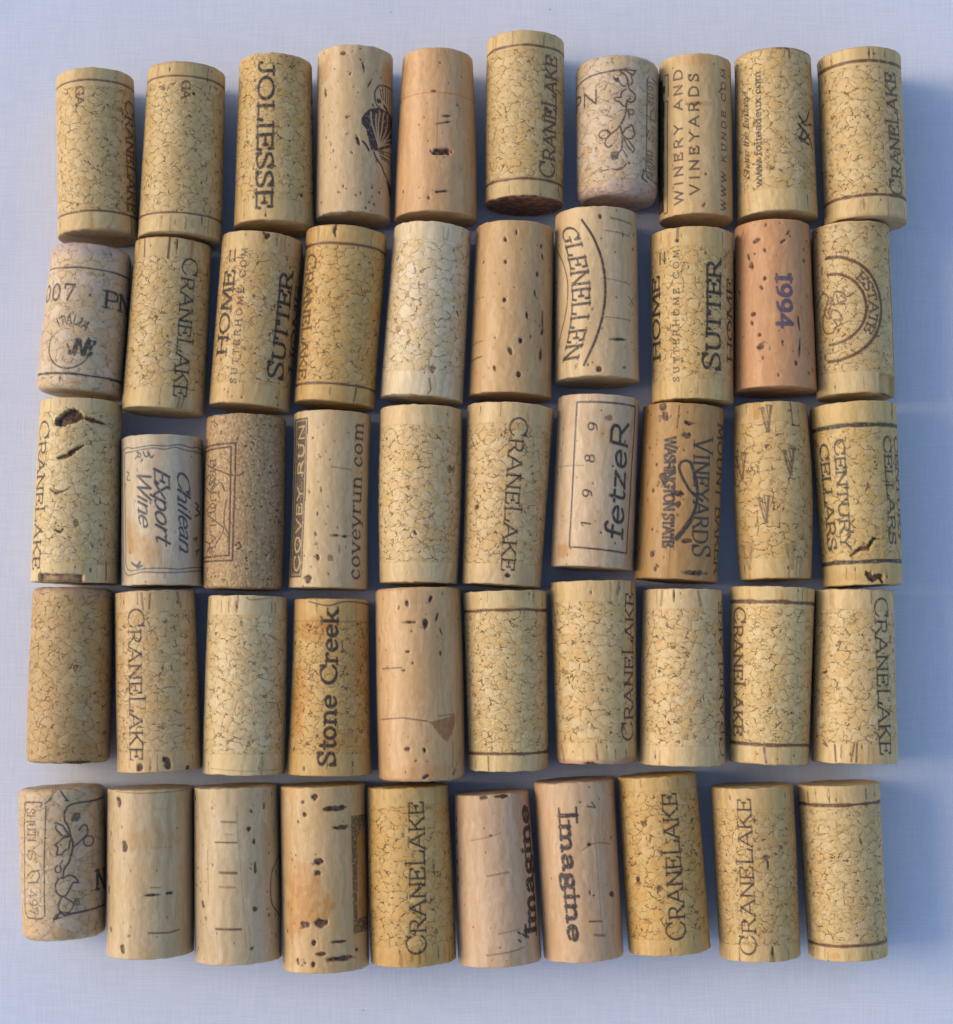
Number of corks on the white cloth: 50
